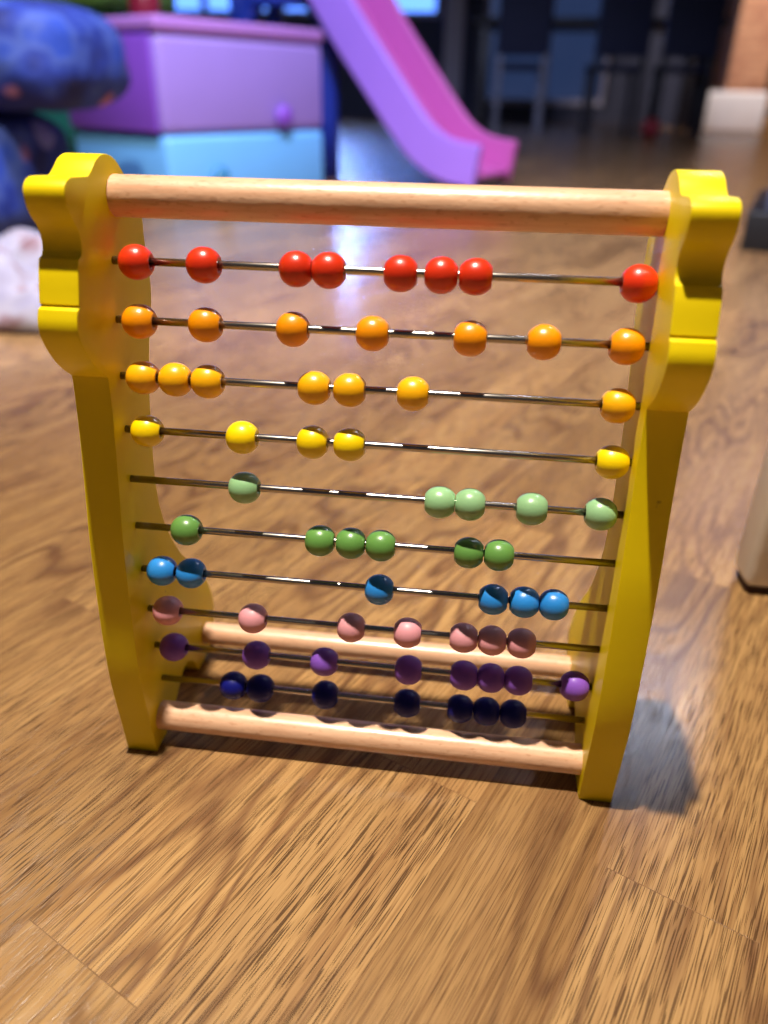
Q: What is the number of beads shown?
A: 66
